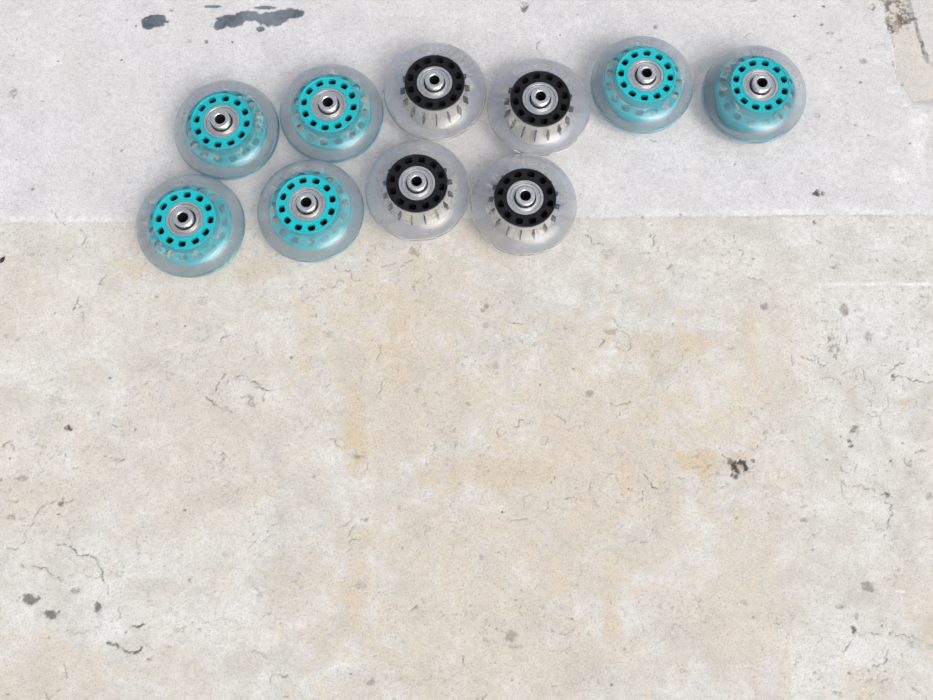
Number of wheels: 10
